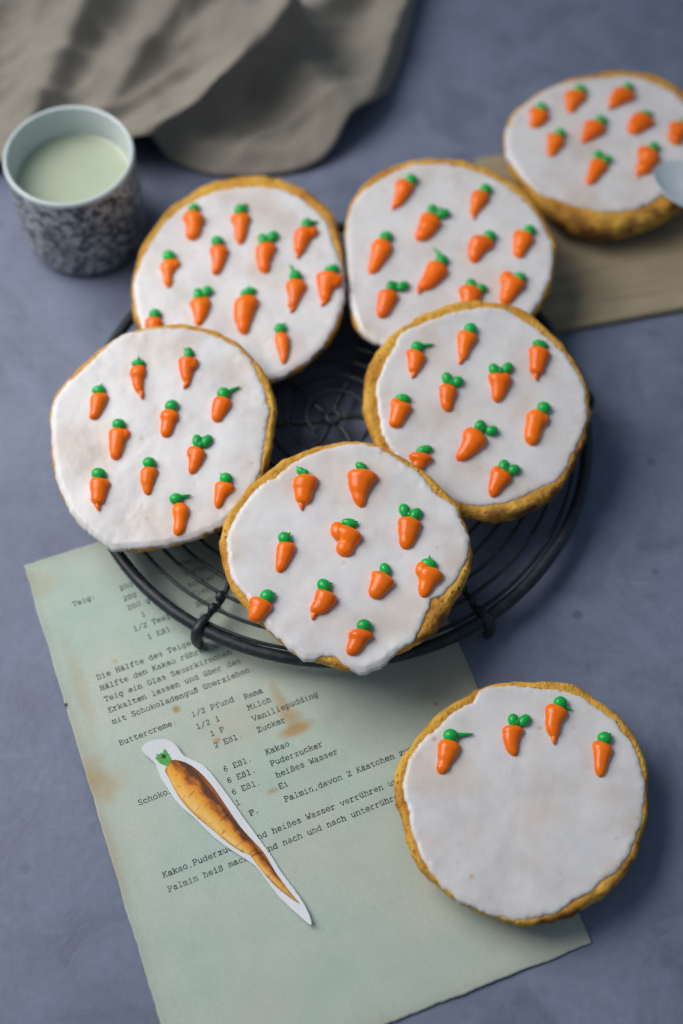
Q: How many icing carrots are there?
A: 66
